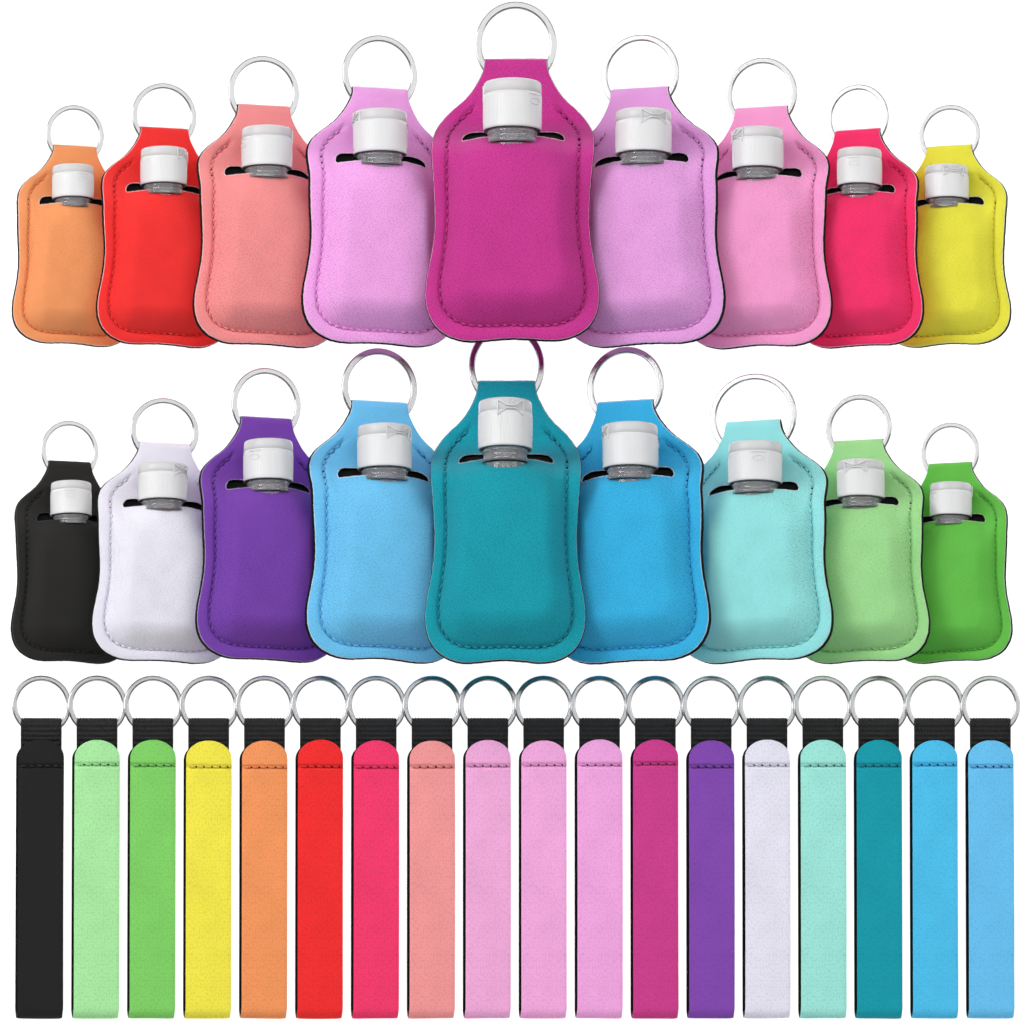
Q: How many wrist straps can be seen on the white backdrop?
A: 18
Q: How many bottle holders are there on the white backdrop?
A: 18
